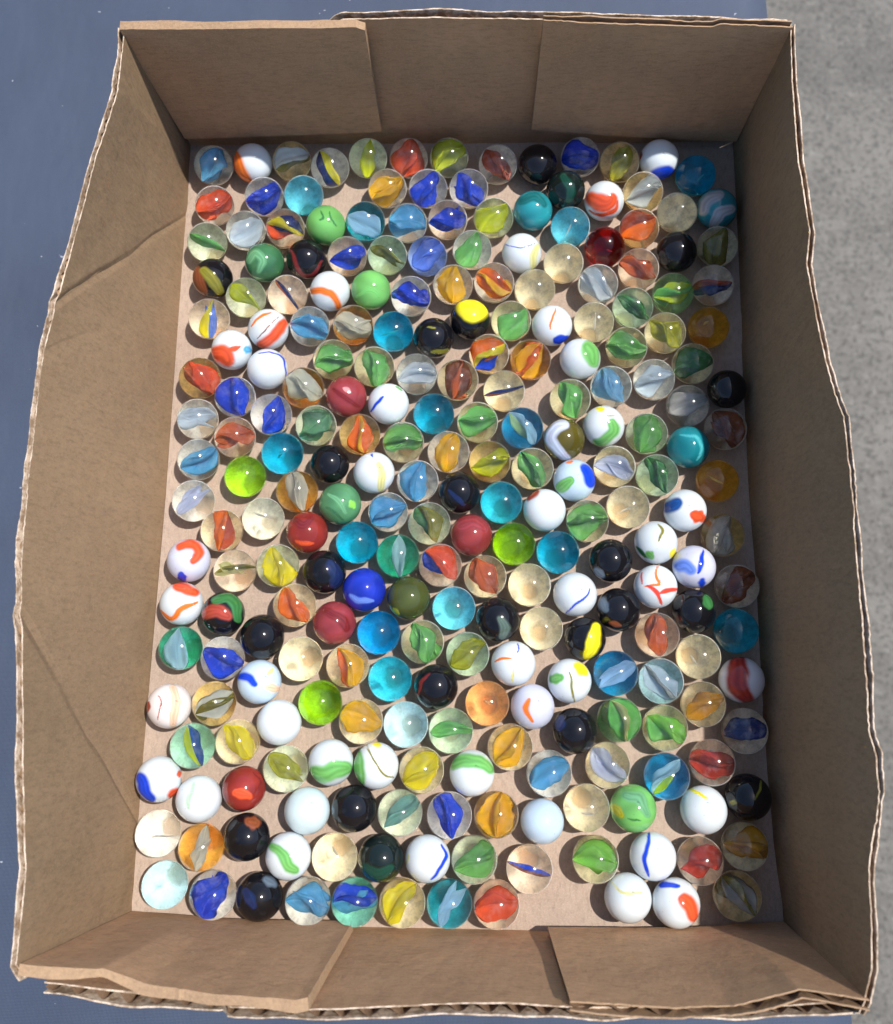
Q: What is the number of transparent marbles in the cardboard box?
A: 165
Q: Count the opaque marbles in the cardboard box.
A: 83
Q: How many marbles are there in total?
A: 248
